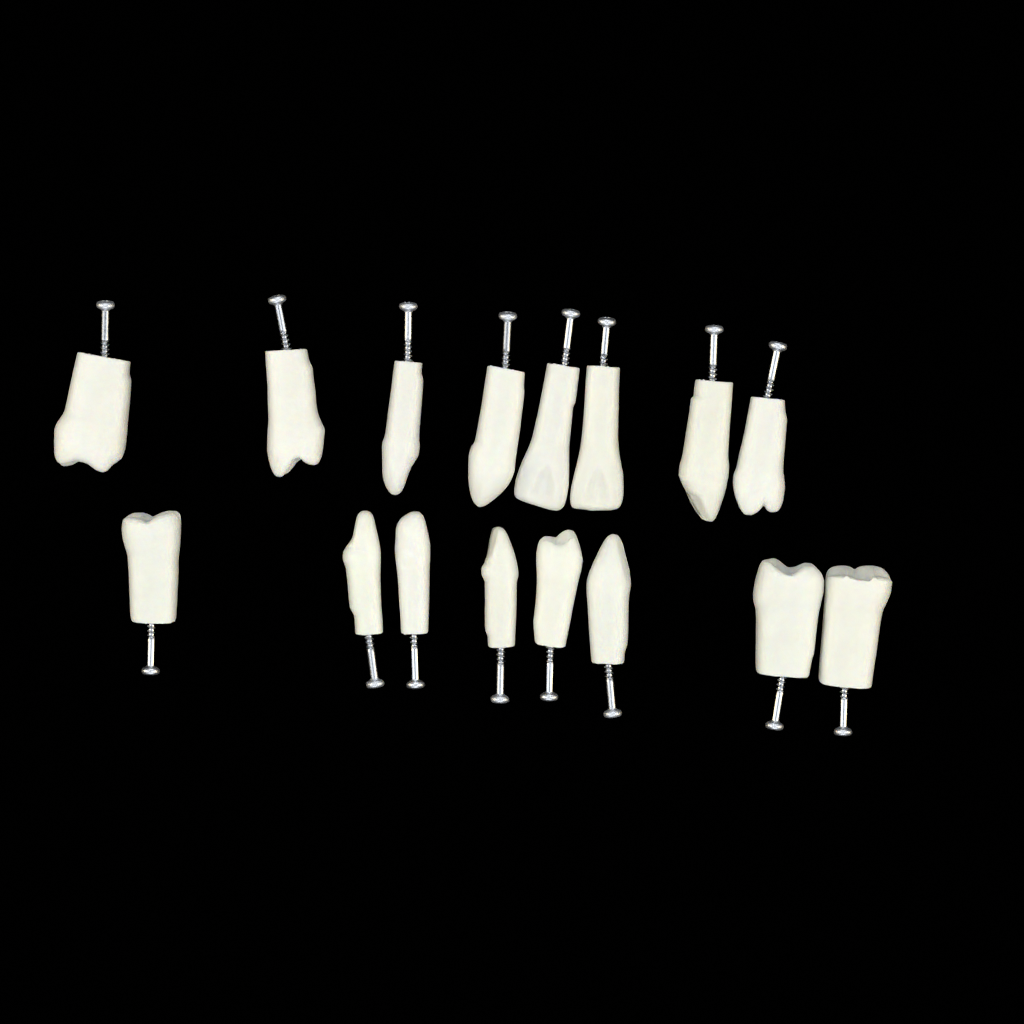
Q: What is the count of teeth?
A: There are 16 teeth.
